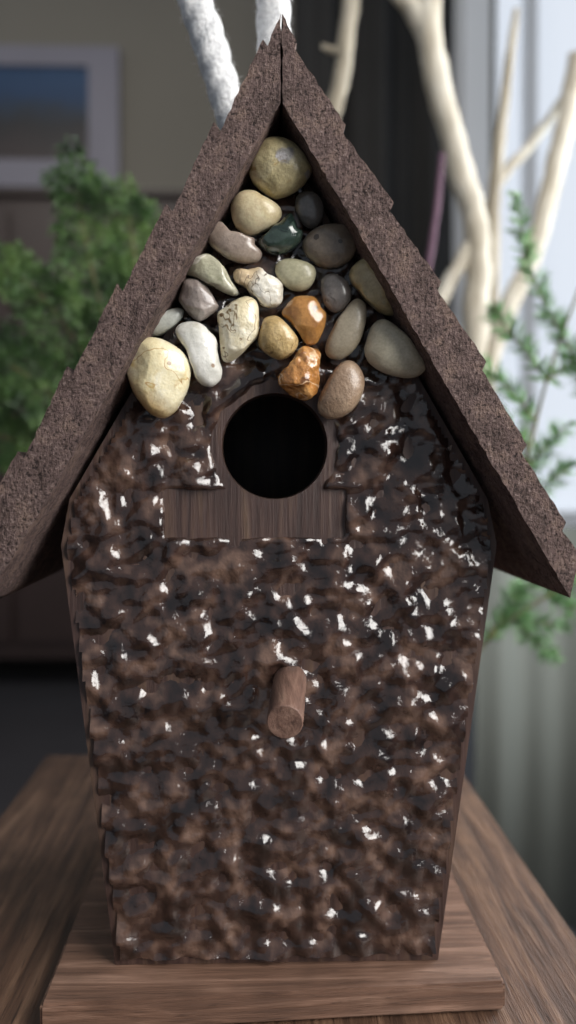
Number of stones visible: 22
